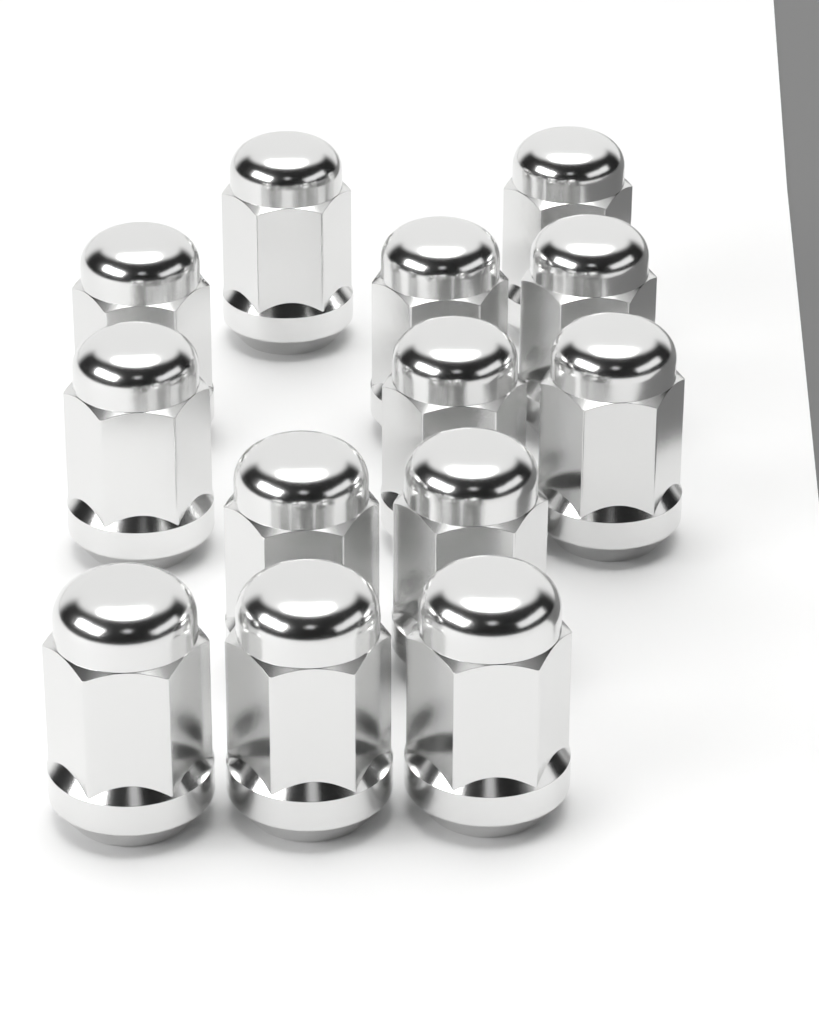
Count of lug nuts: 13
